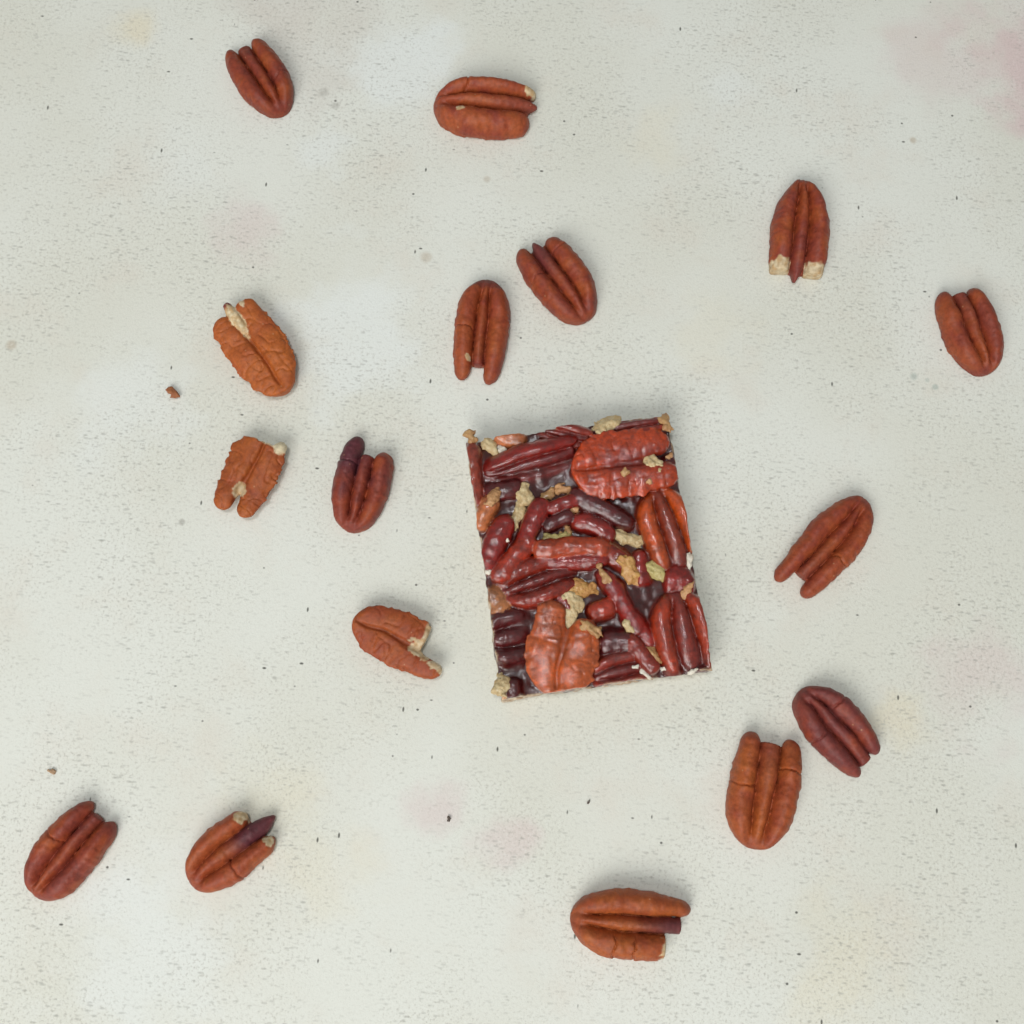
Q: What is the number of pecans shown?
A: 16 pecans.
